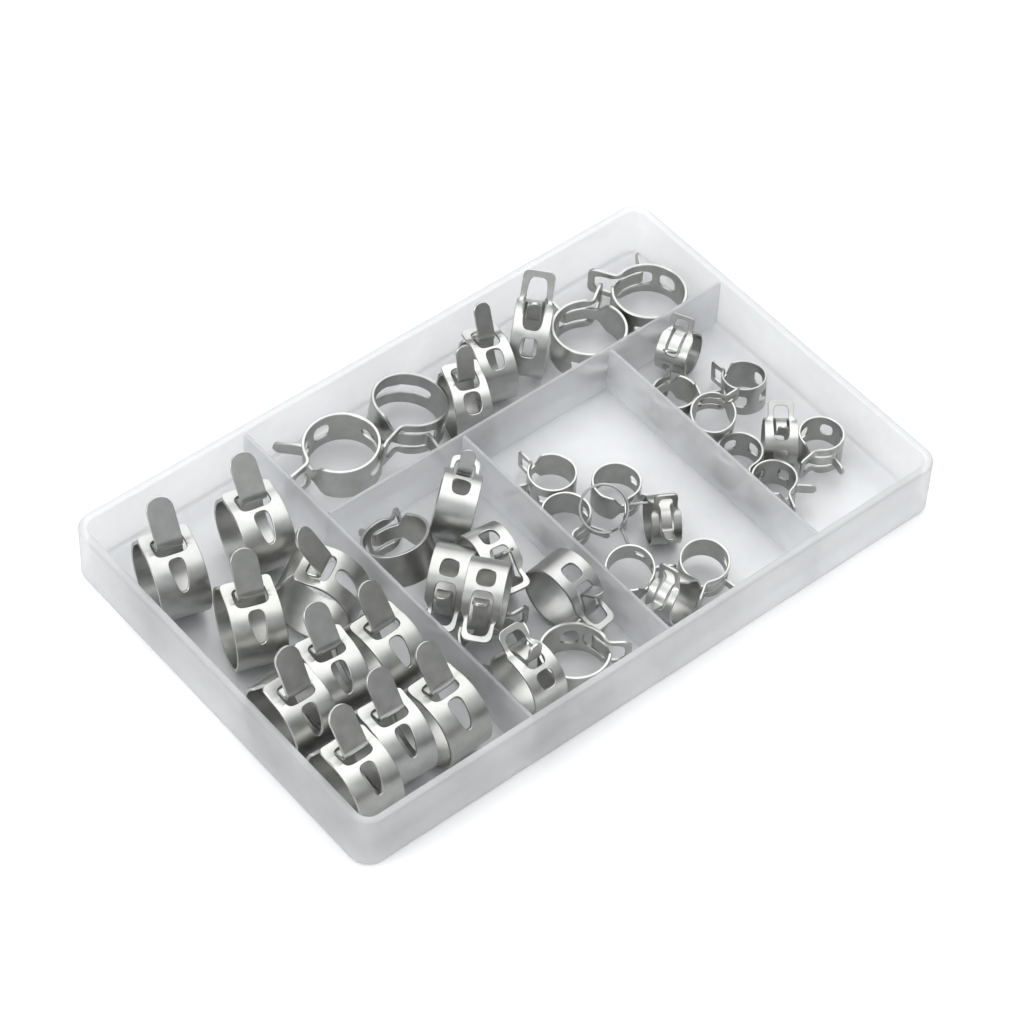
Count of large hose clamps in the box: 26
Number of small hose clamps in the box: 16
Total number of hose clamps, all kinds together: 42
